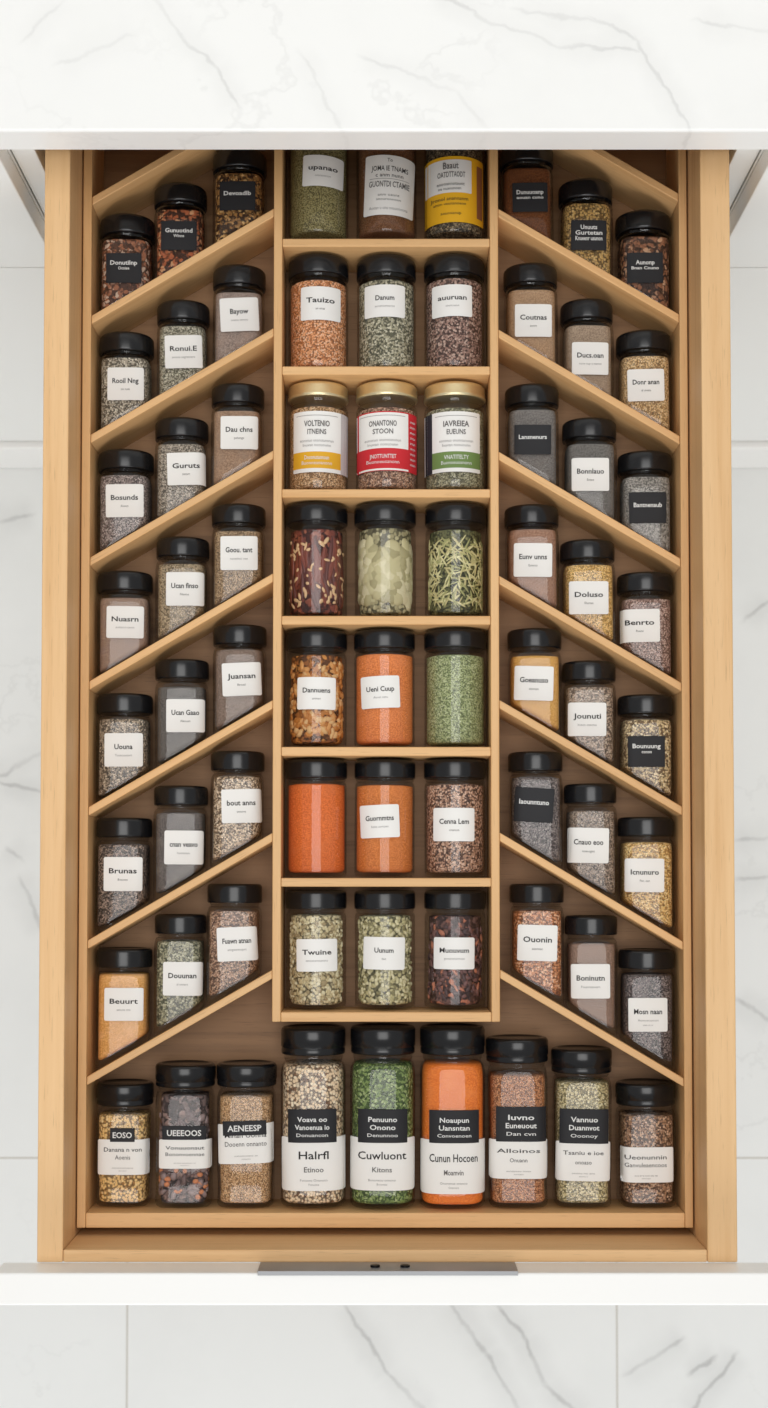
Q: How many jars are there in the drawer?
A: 72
